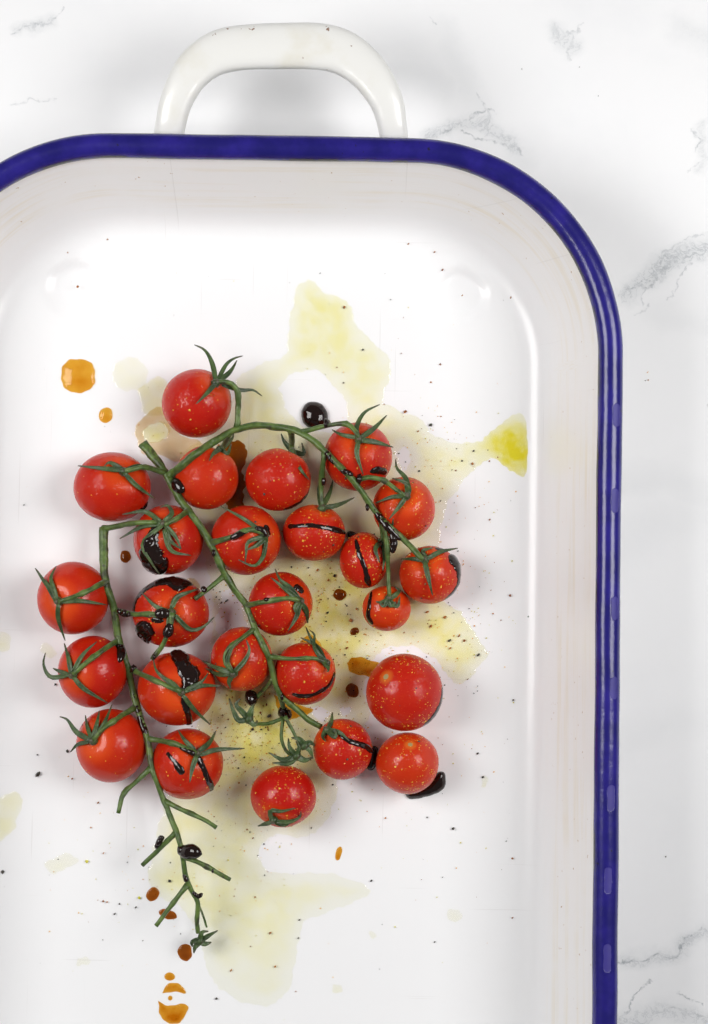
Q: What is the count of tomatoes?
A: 25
